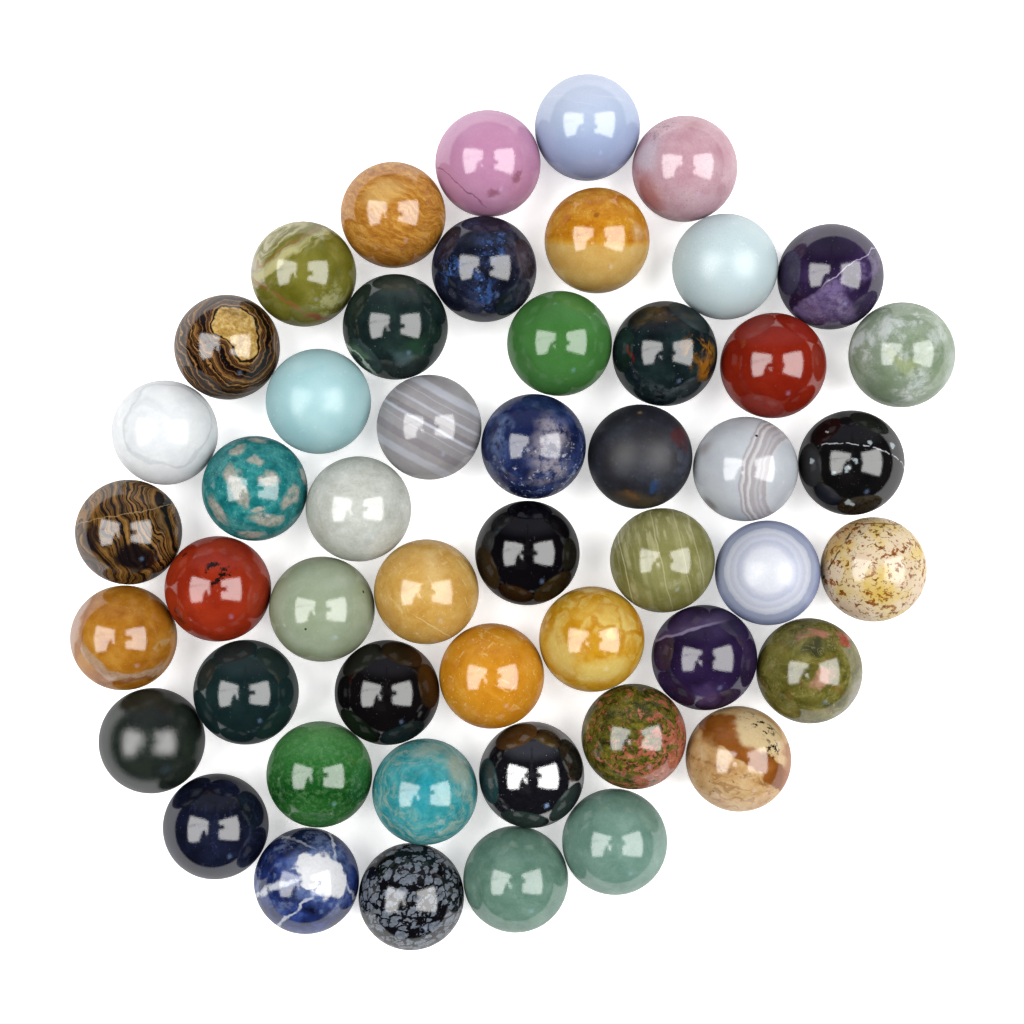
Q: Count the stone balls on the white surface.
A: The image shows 50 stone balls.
